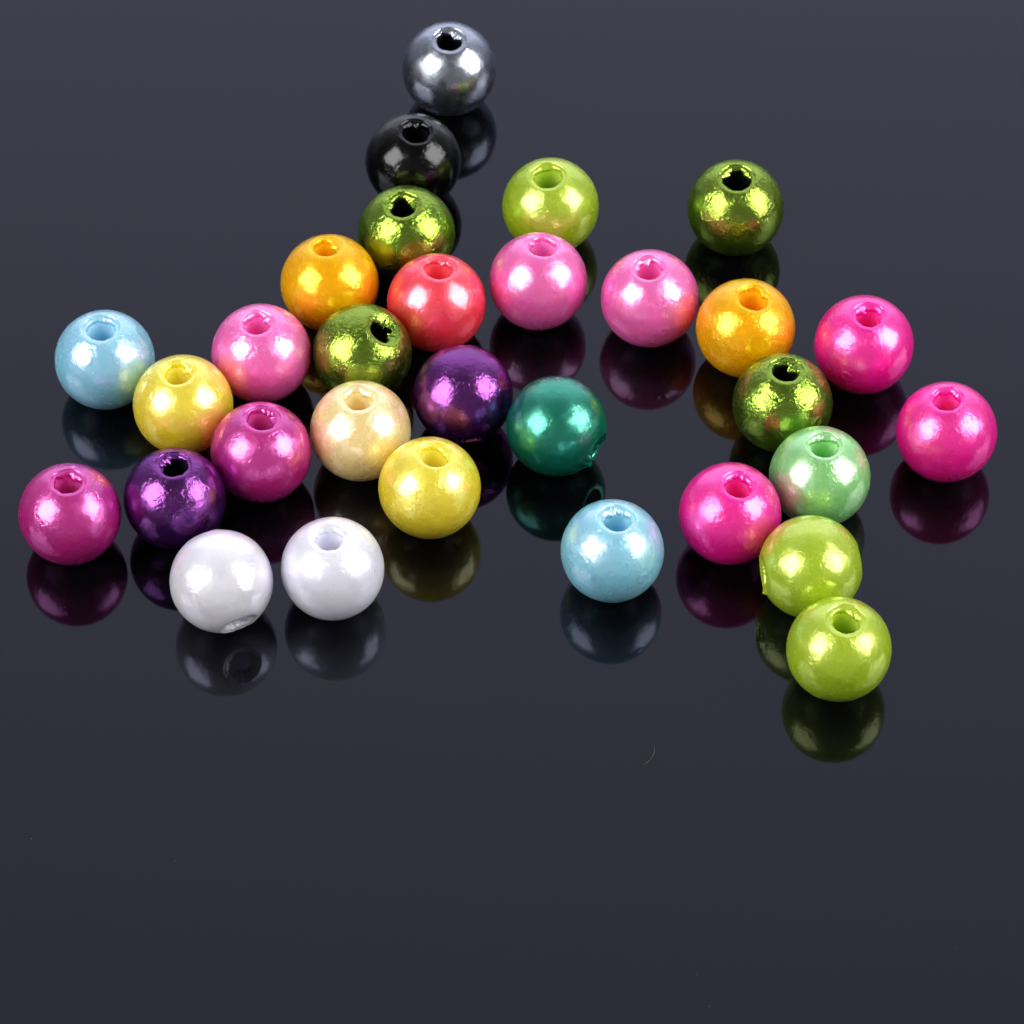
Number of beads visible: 31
